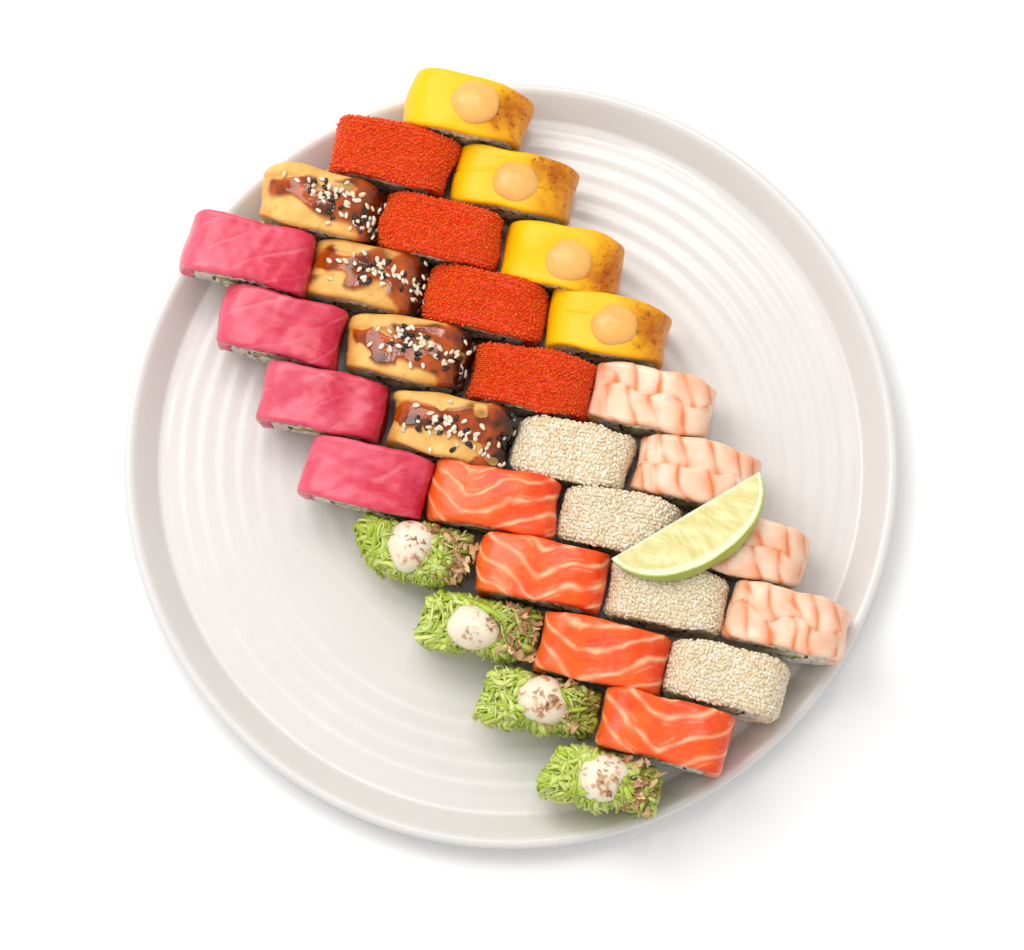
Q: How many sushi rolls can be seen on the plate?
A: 32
